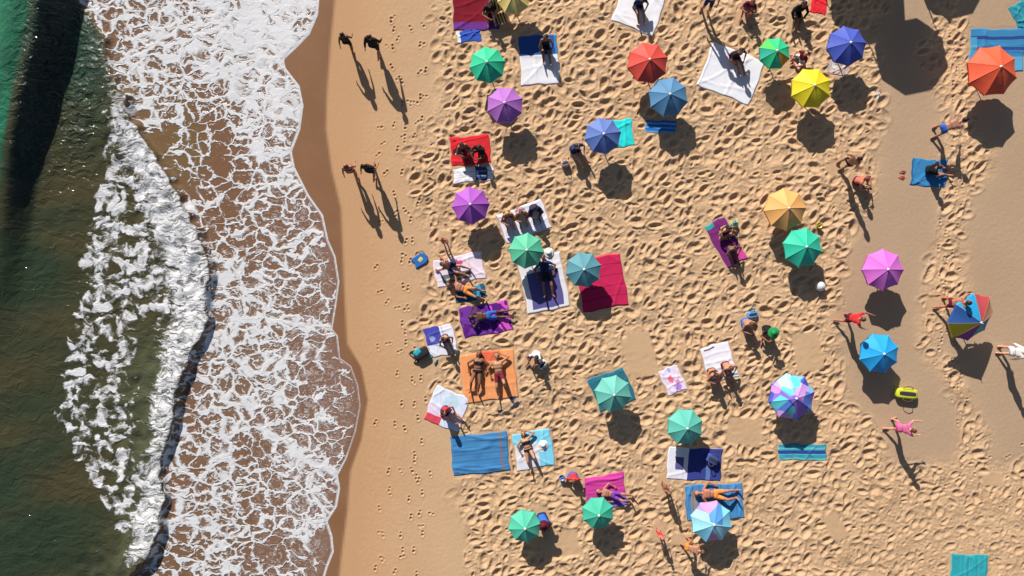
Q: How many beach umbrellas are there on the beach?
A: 24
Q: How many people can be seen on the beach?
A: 50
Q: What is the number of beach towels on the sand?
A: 34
